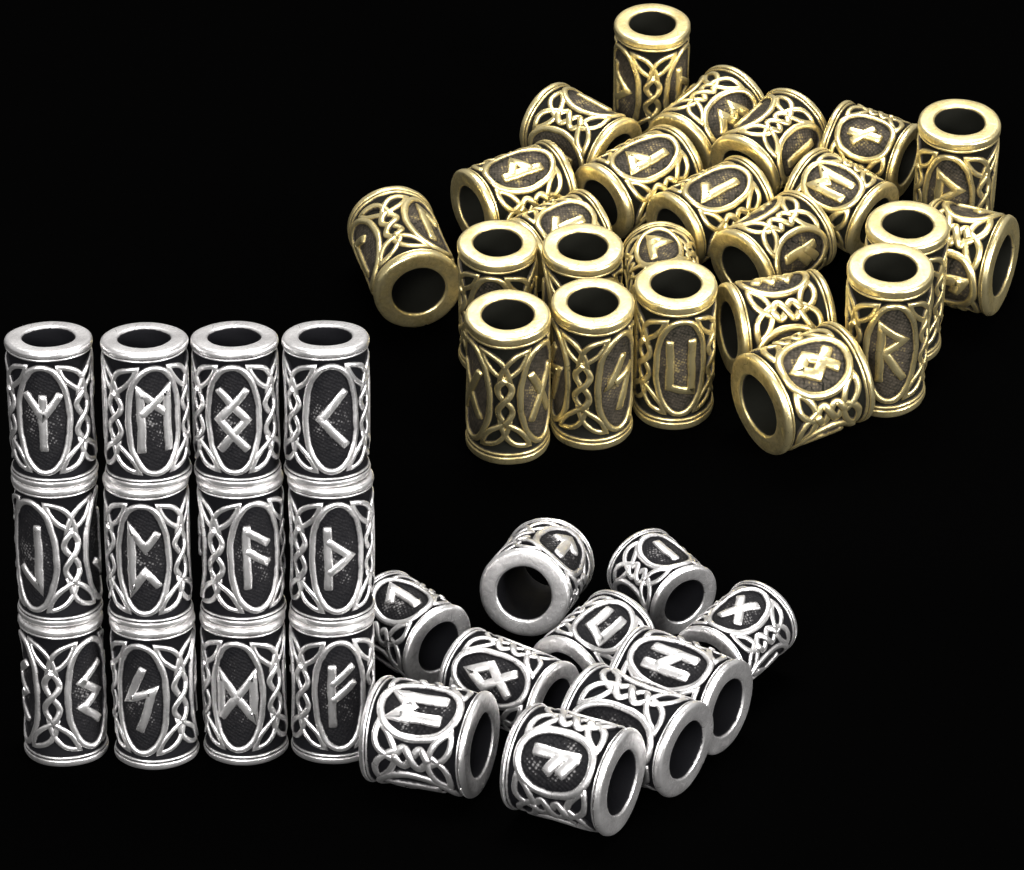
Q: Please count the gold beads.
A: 24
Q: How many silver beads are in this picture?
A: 22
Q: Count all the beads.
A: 46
